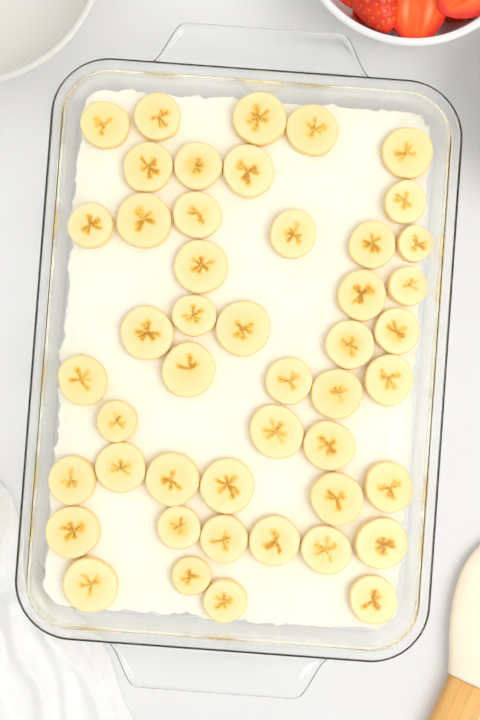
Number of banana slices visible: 47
